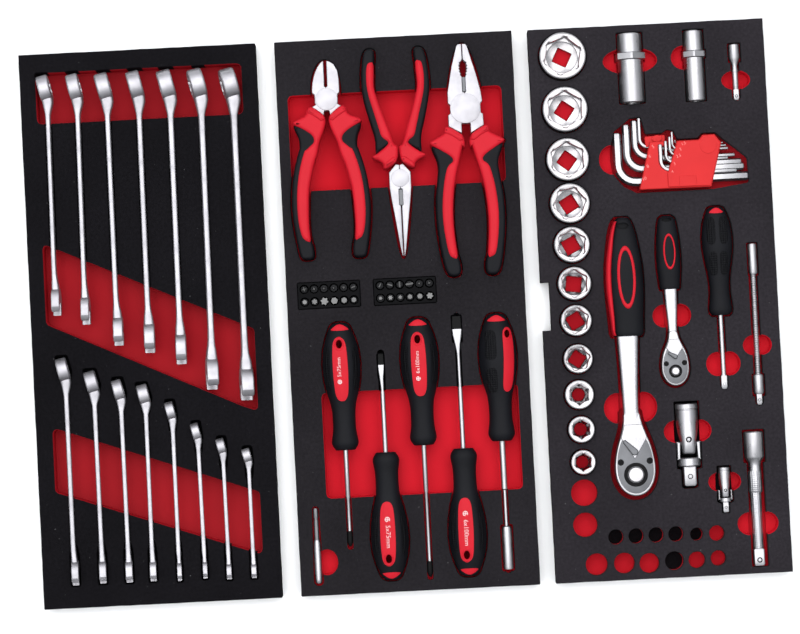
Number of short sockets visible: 11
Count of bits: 24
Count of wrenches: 15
